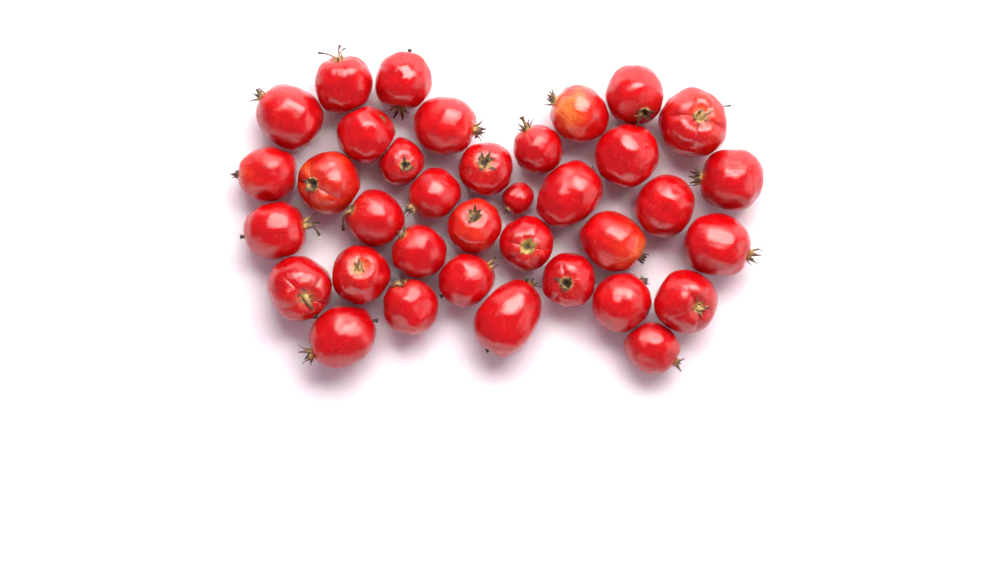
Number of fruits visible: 36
